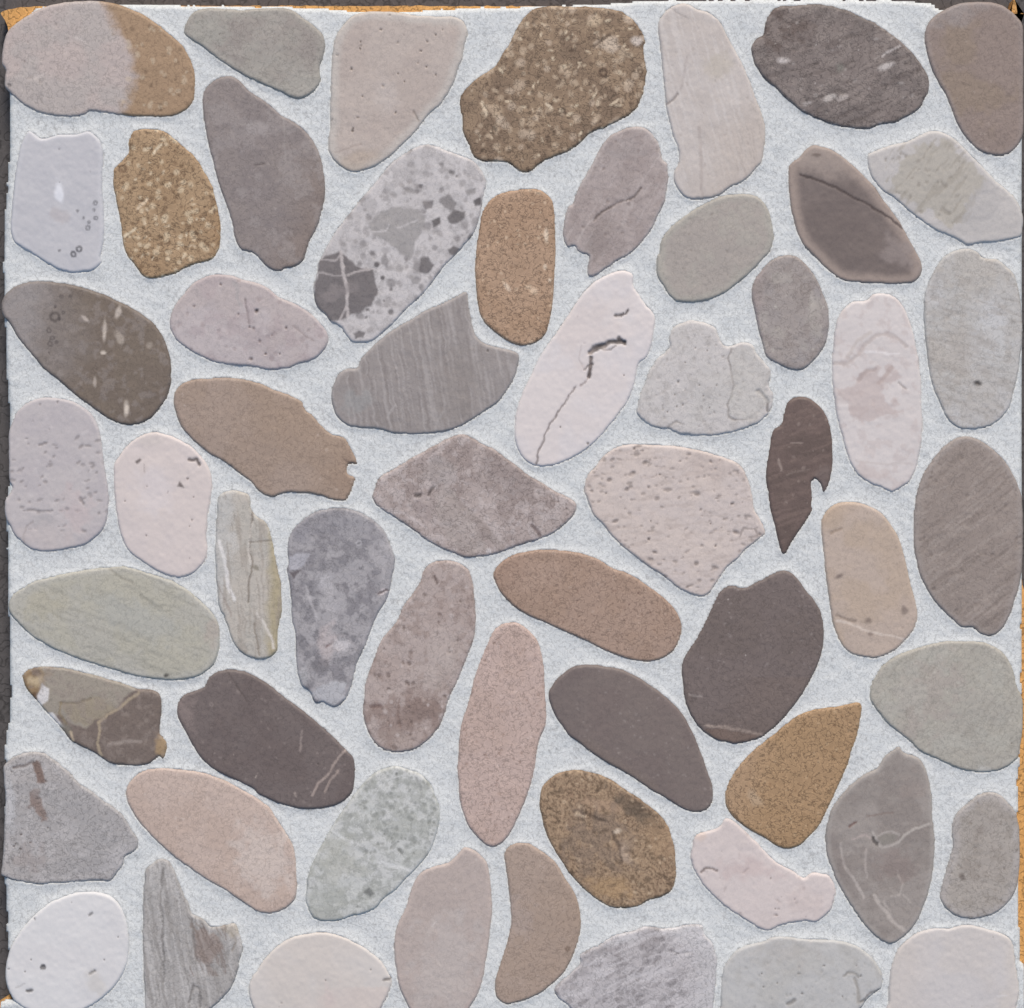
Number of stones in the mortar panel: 59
